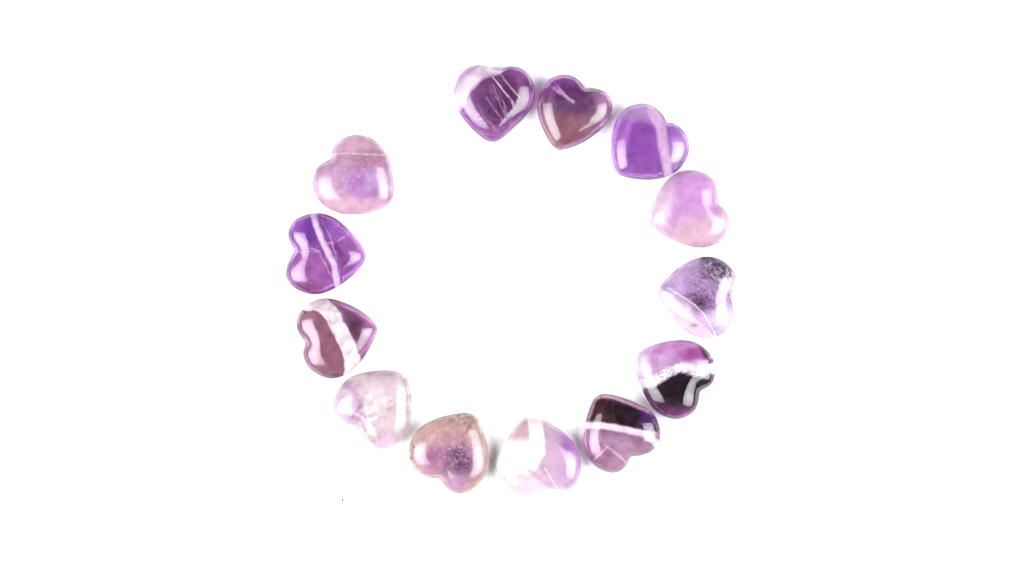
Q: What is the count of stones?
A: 13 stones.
